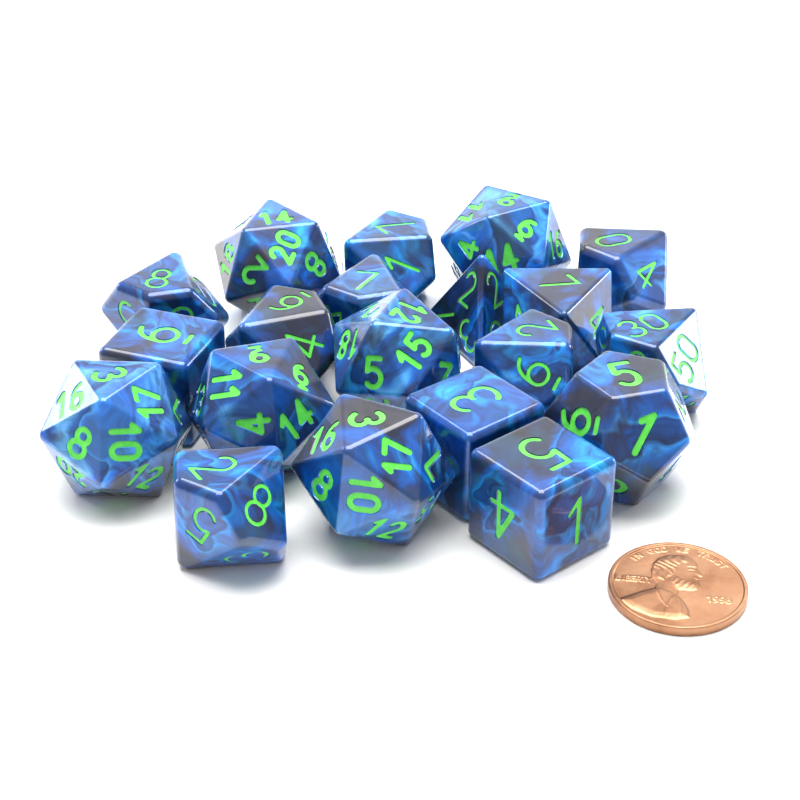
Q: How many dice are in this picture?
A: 20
